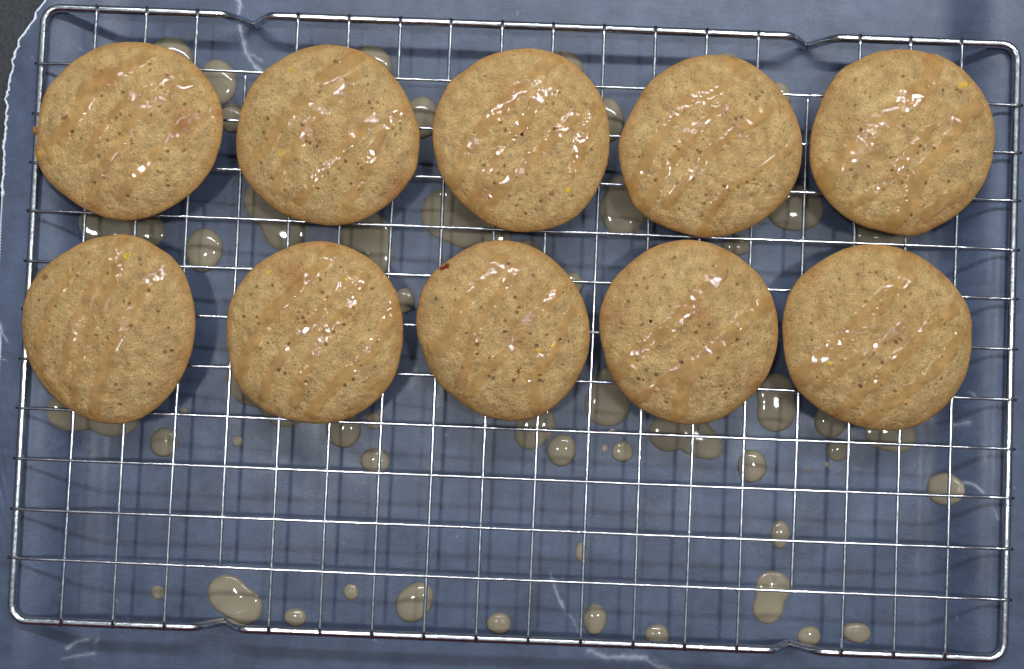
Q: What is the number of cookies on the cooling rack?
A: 10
